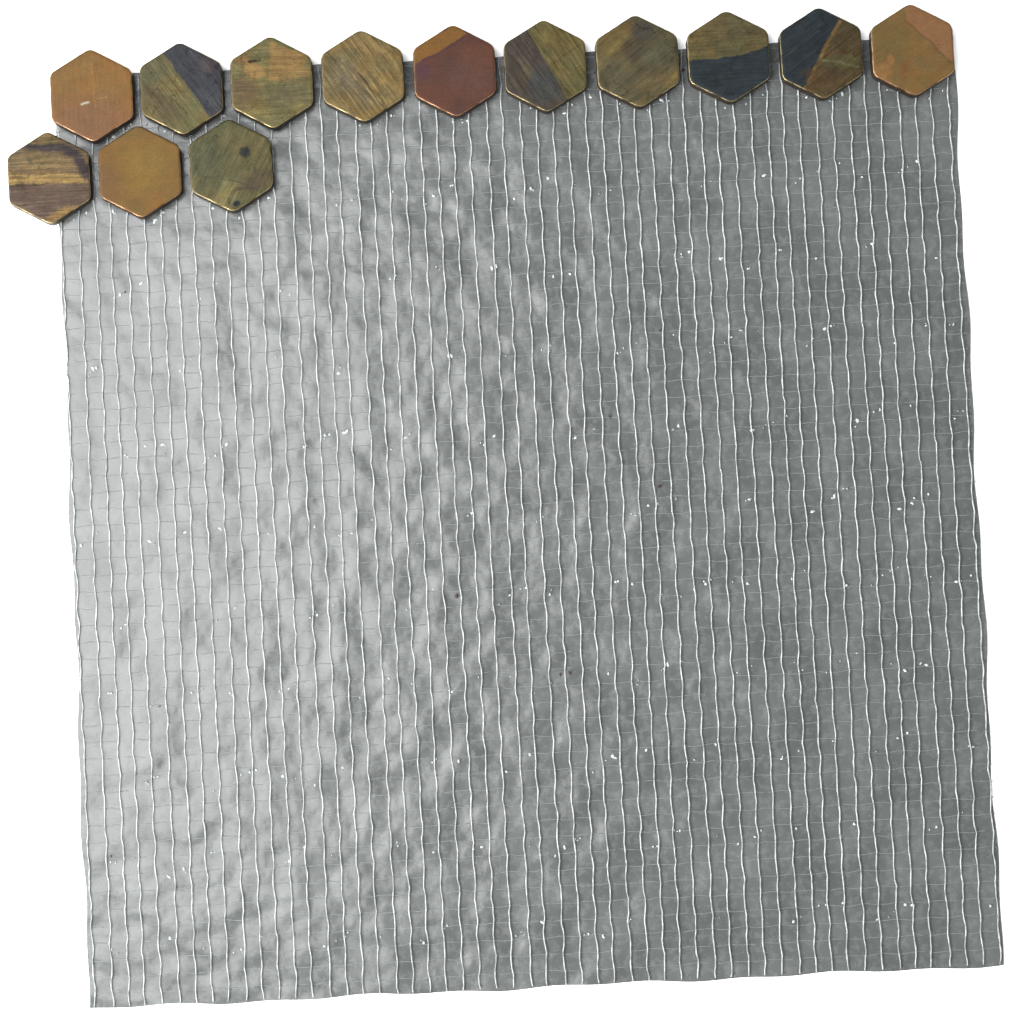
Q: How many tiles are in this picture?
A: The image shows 13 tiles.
